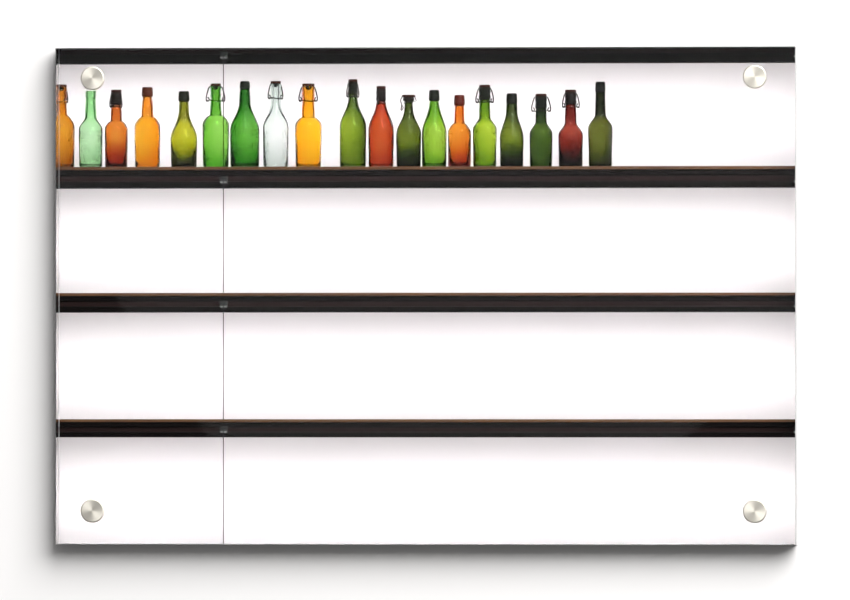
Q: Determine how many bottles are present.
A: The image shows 19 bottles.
